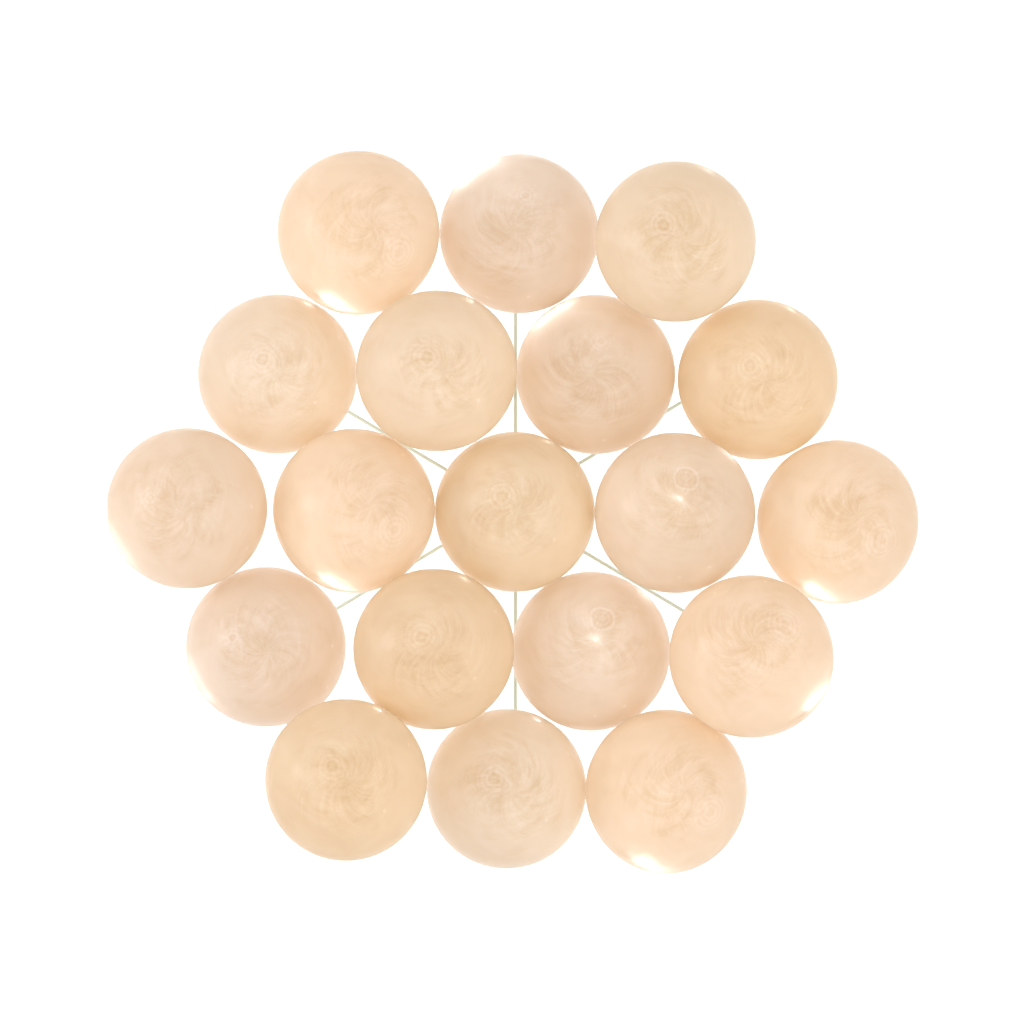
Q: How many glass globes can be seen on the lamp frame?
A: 19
